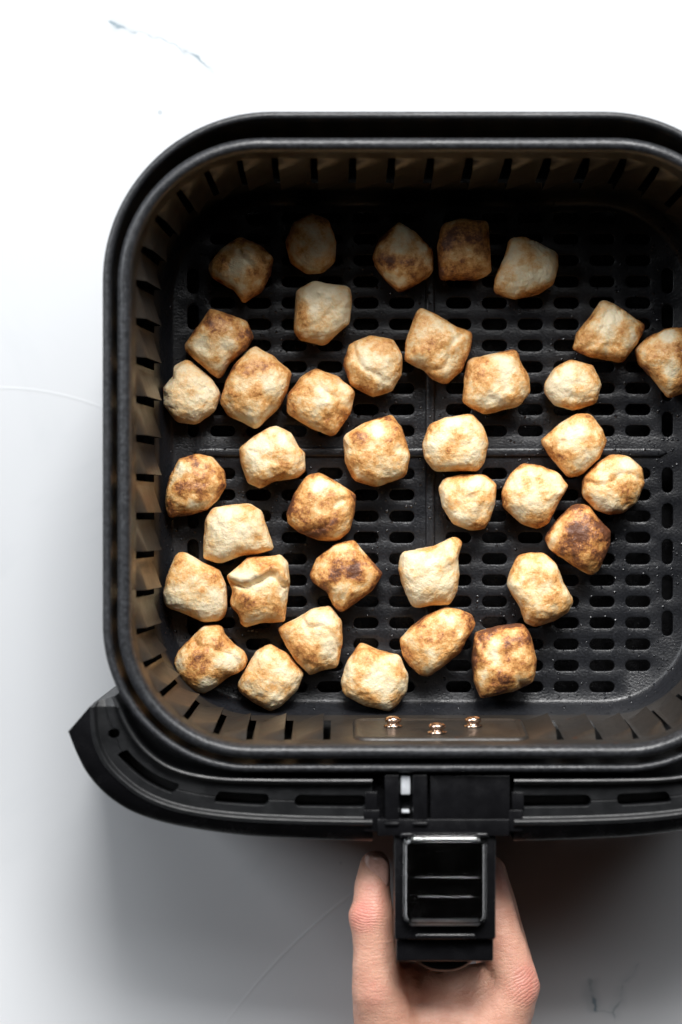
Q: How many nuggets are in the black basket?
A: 38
